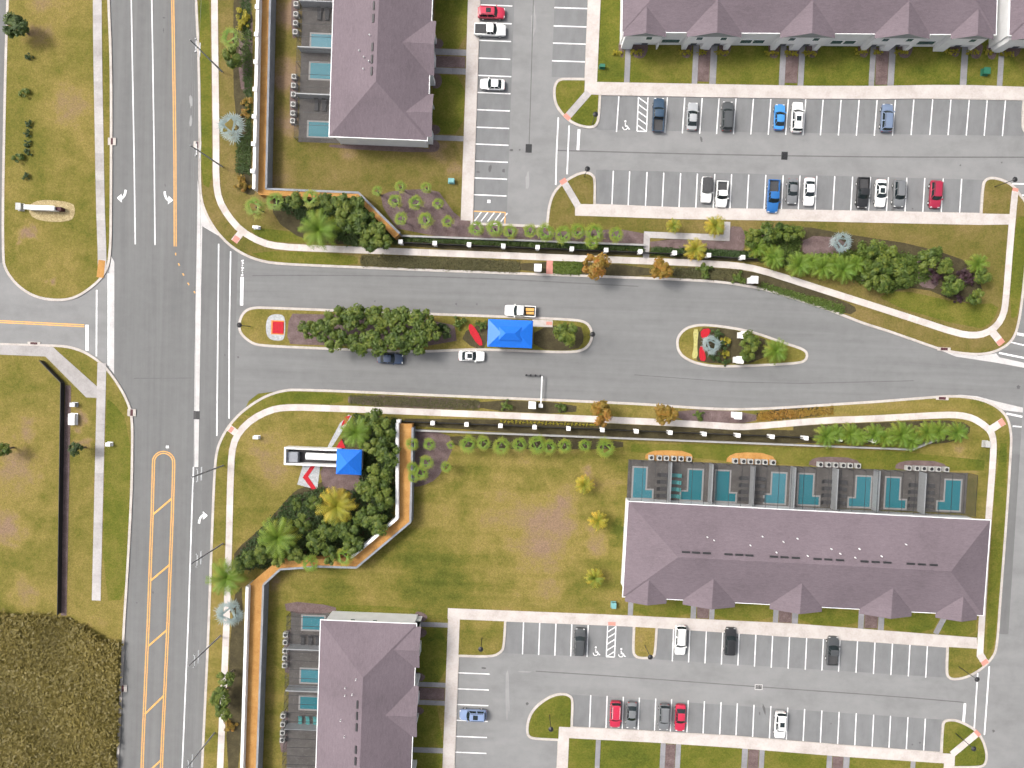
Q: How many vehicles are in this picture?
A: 31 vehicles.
